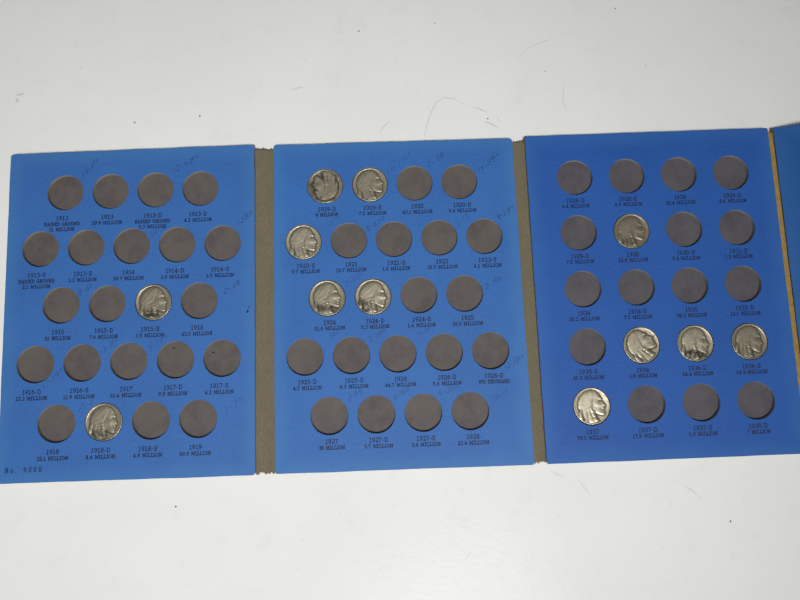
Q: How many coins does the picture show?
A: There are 12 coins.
